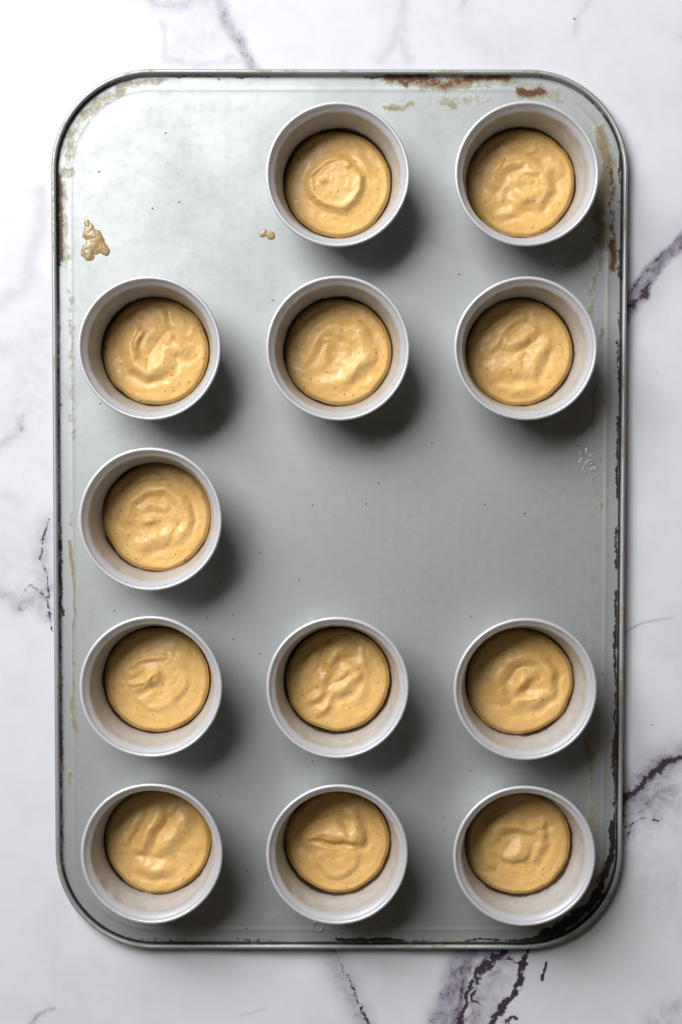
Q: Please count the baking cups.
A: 12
